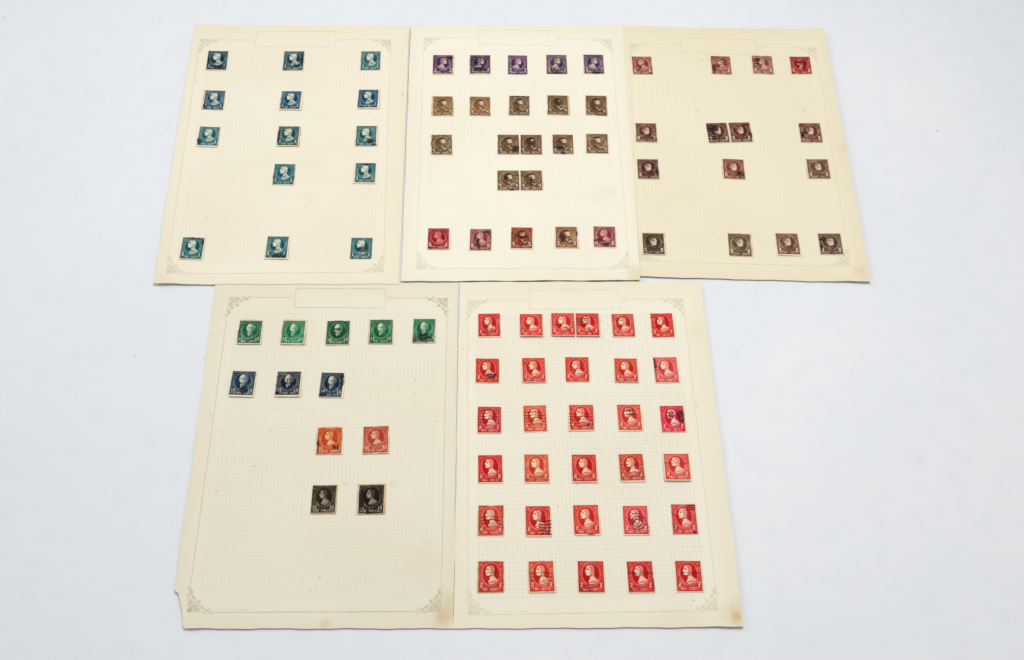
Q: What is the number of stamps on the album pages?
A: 94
